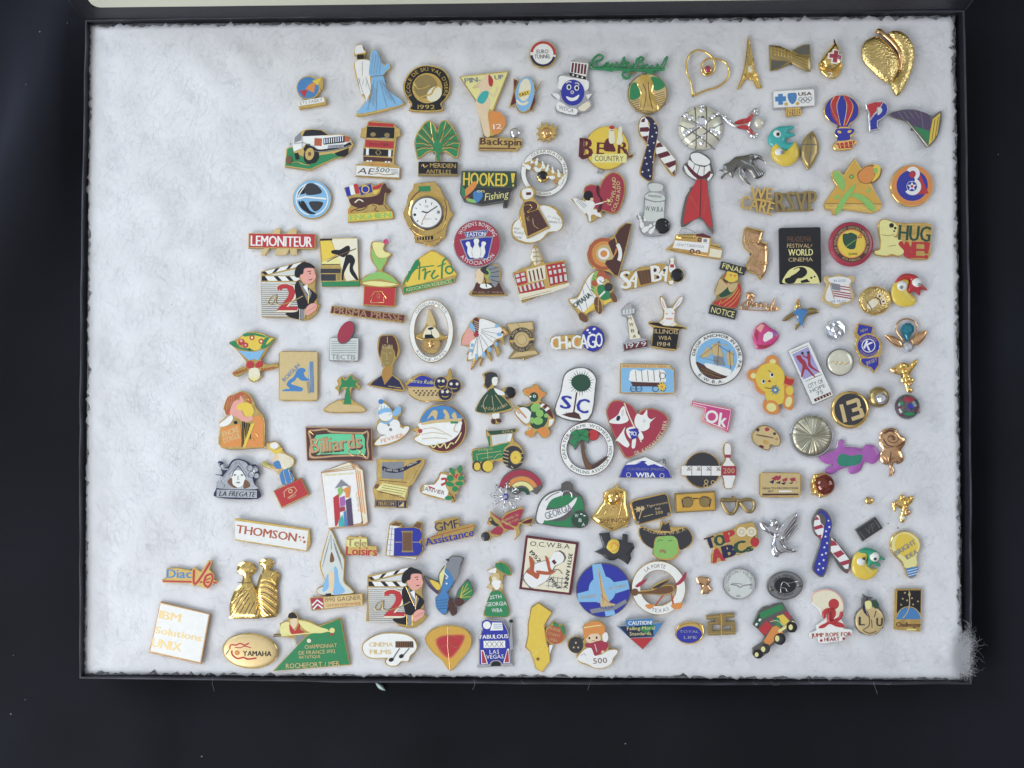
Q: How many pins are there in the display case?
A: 161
